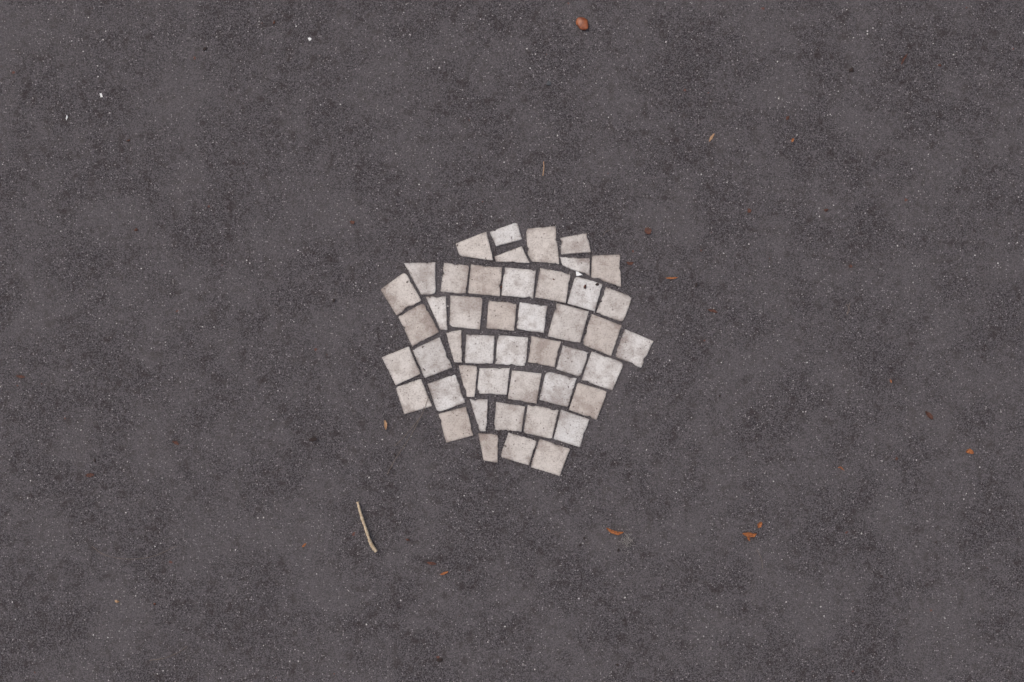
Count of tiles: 46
